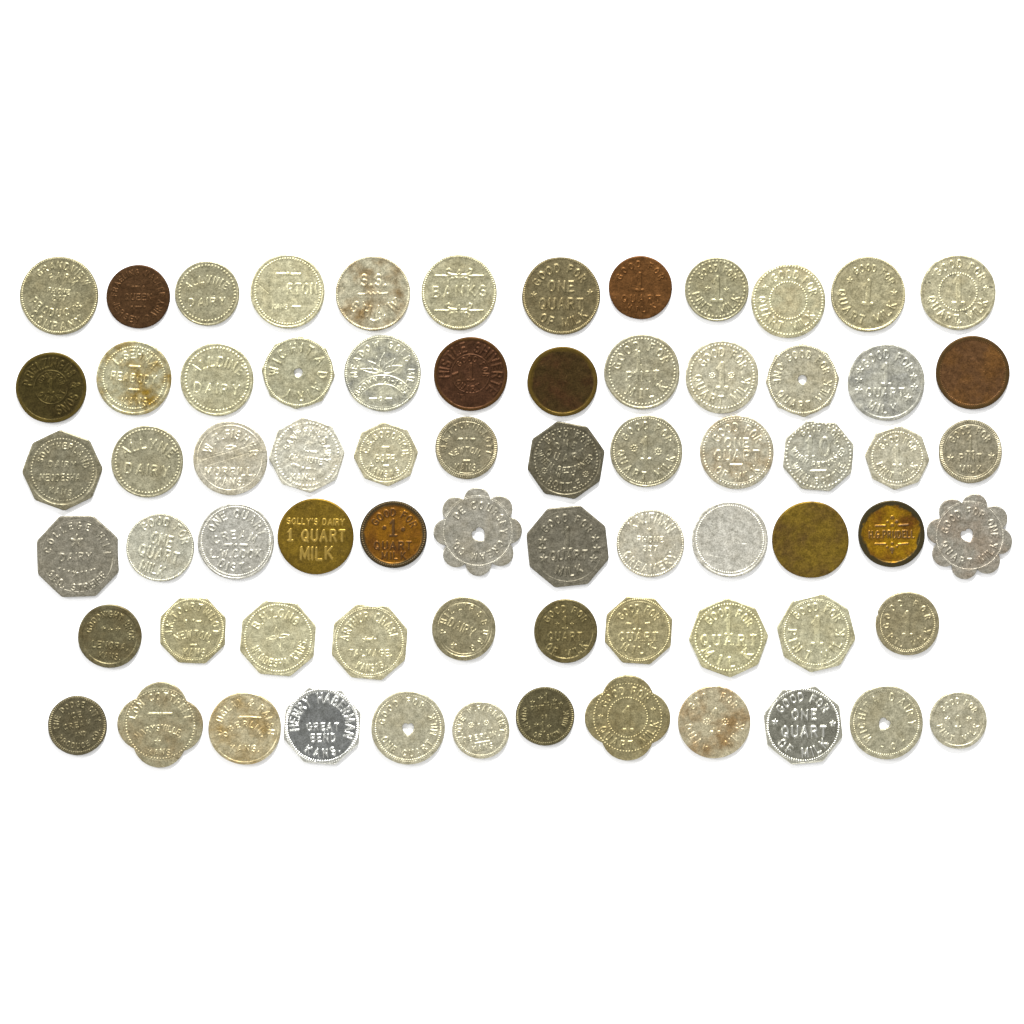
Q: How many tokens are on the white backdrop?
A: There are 70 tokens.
